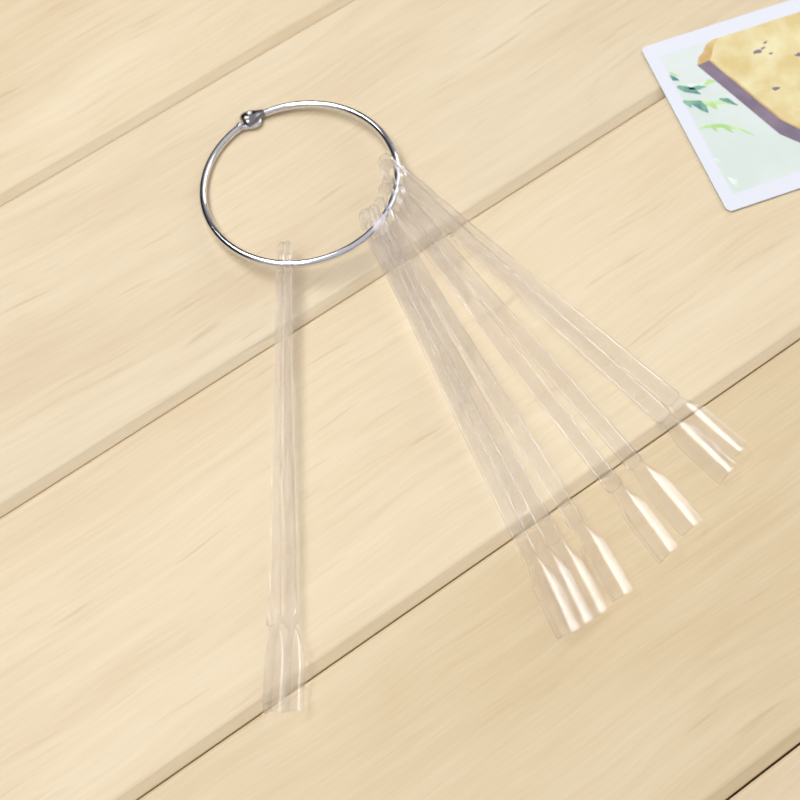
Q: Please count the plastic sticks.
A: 10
